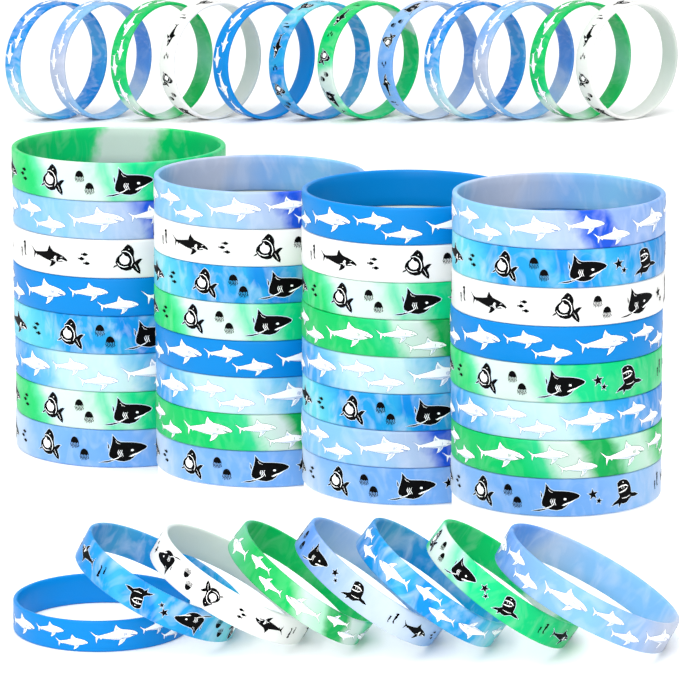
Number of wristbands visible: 52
